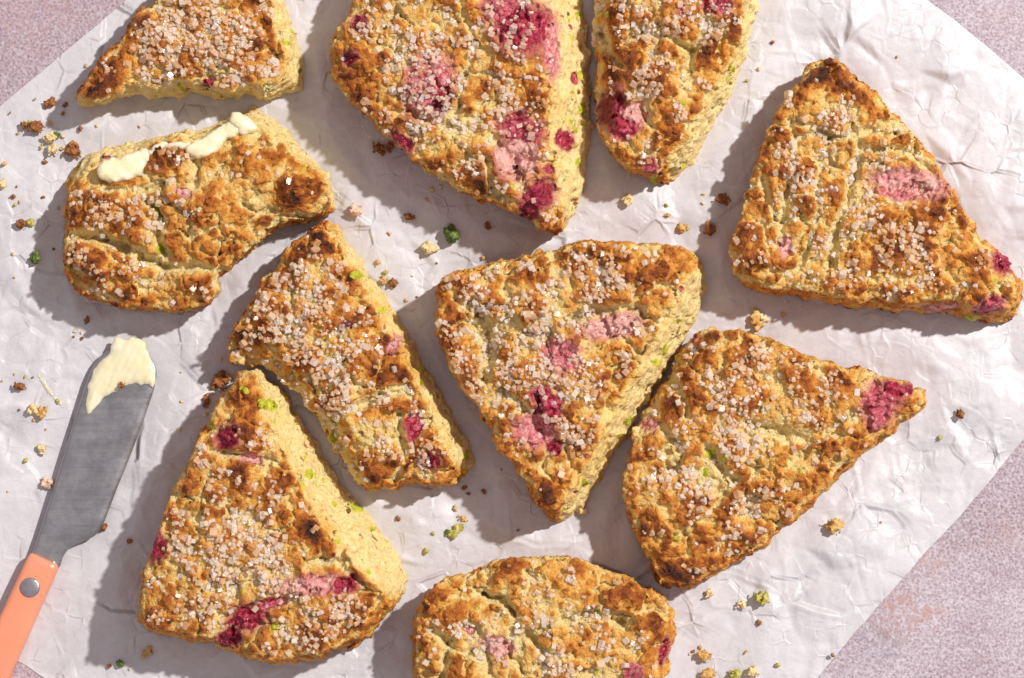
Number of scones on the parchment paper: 10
